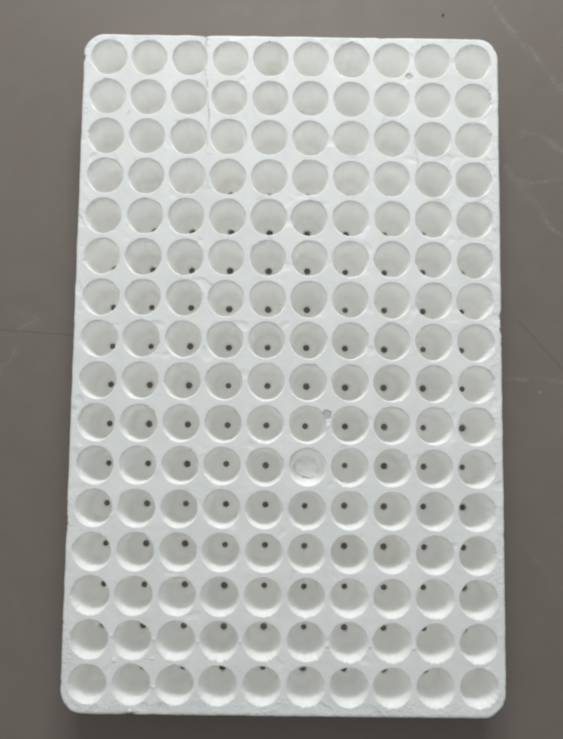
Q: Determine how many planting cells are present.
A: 160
